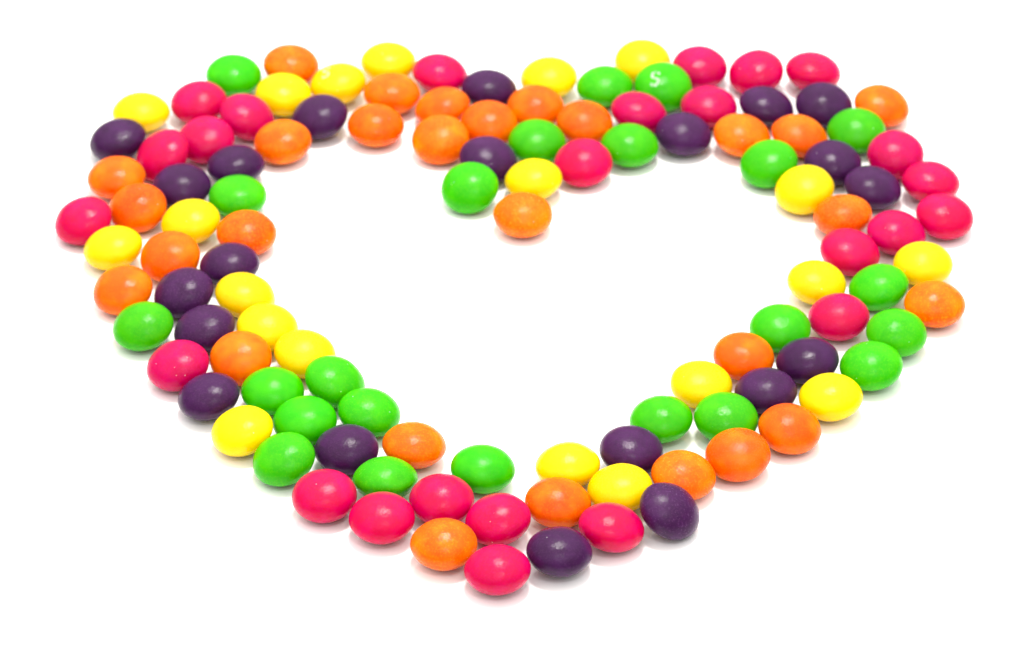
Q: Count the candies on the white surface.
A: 117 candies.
